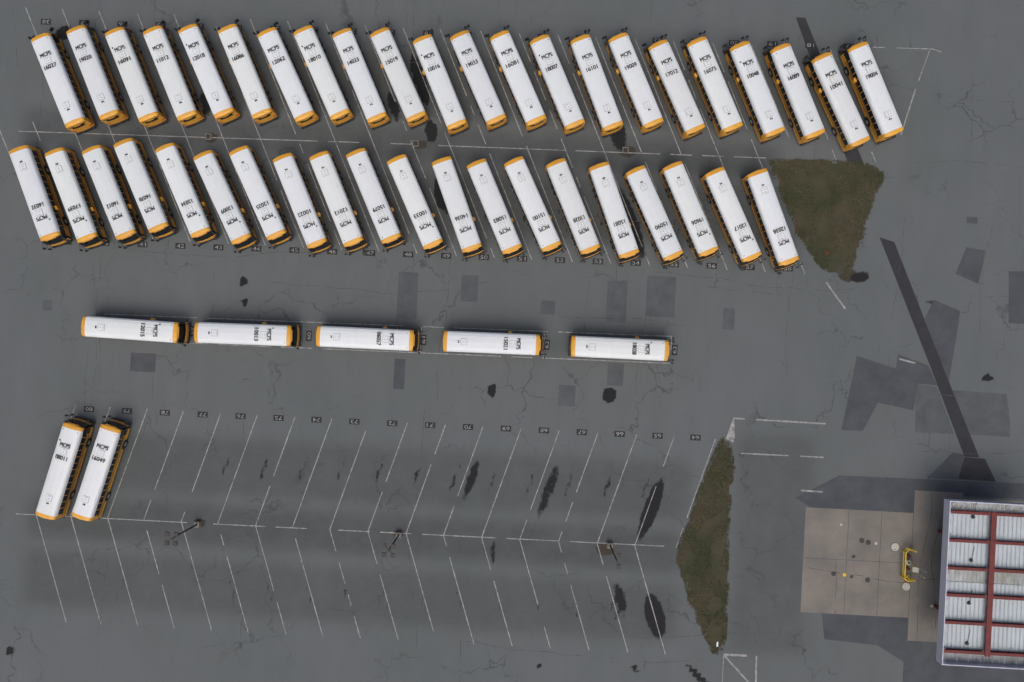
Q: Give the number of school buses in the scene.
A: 49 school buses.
